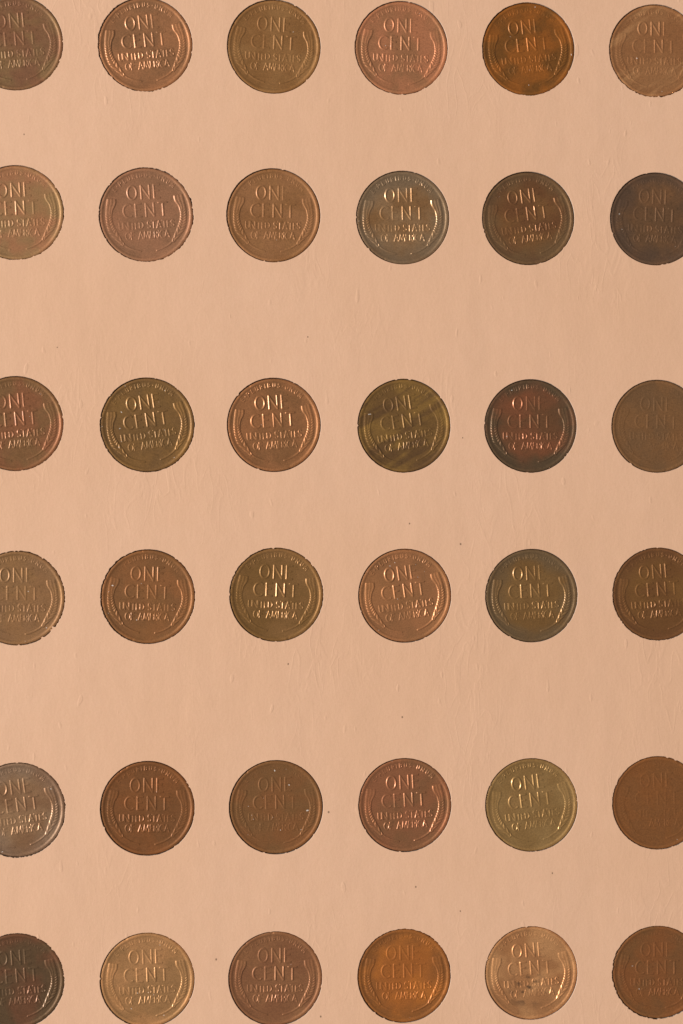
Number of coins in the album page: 36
